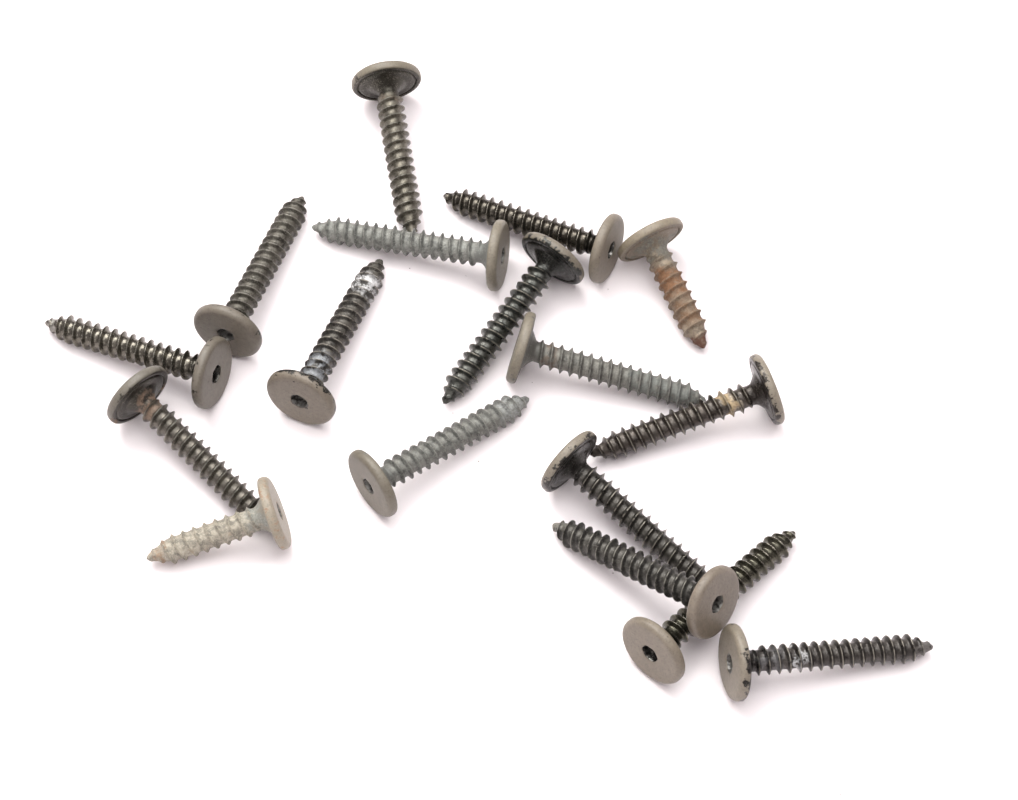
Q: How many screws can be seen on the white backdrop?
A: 17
